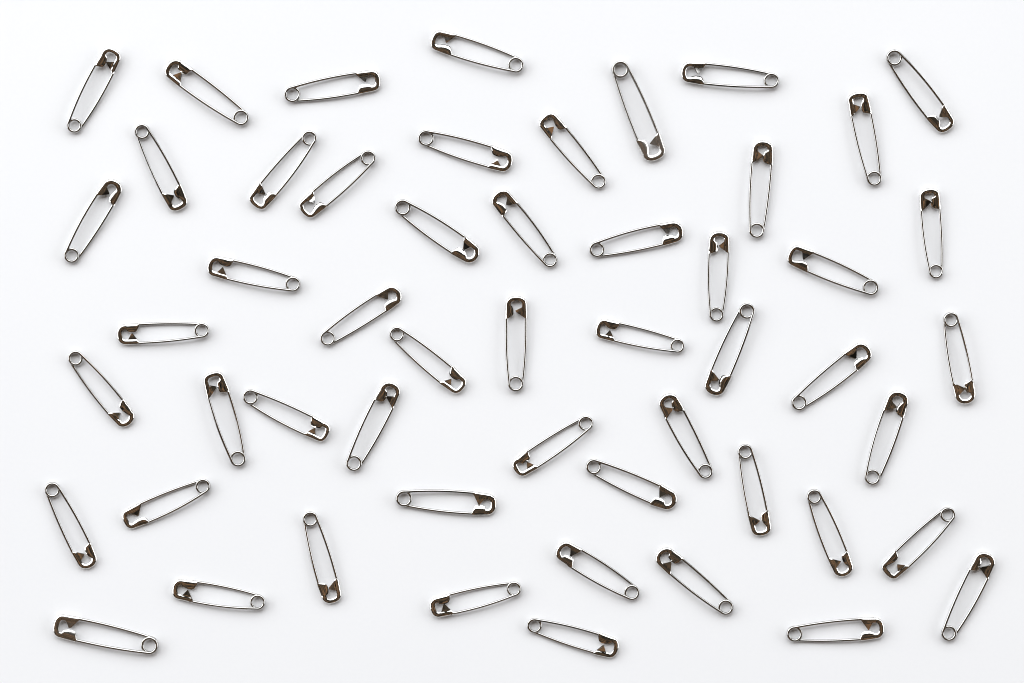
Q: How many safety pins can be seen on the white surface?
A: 53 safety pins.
